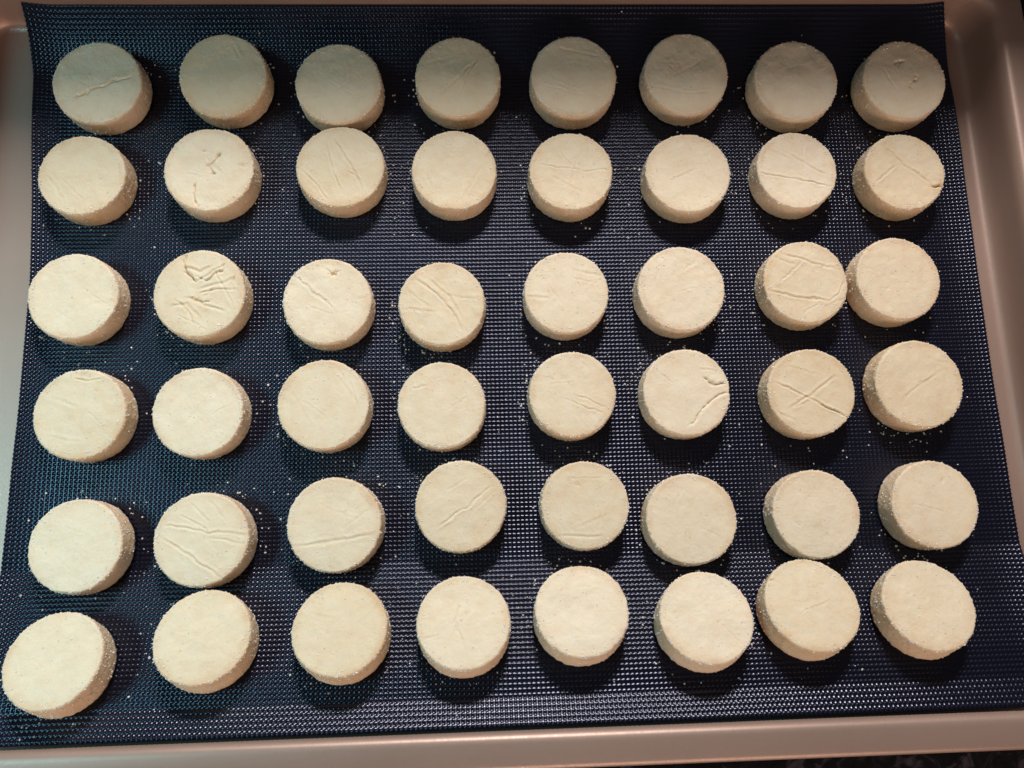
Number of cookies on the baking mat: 48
